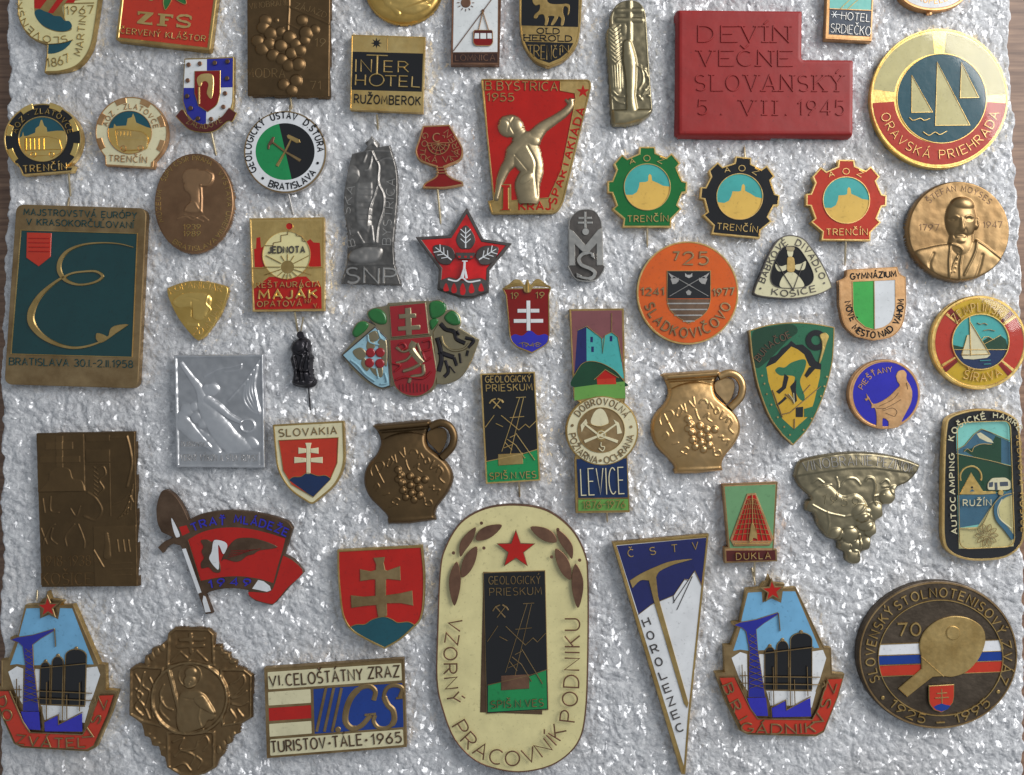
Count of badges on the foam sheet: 57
